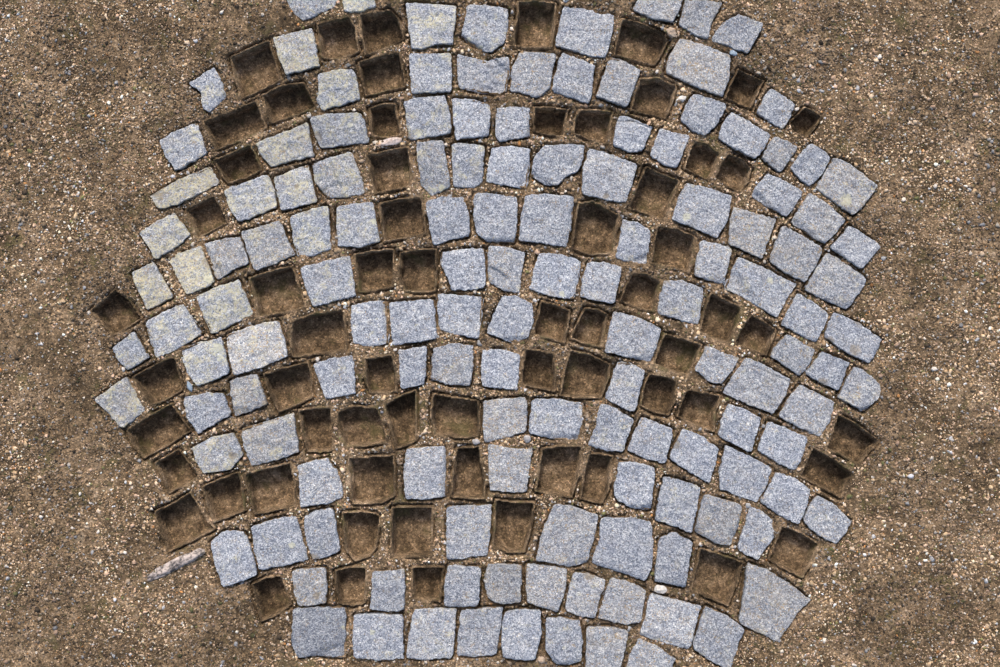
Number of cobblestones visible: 136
